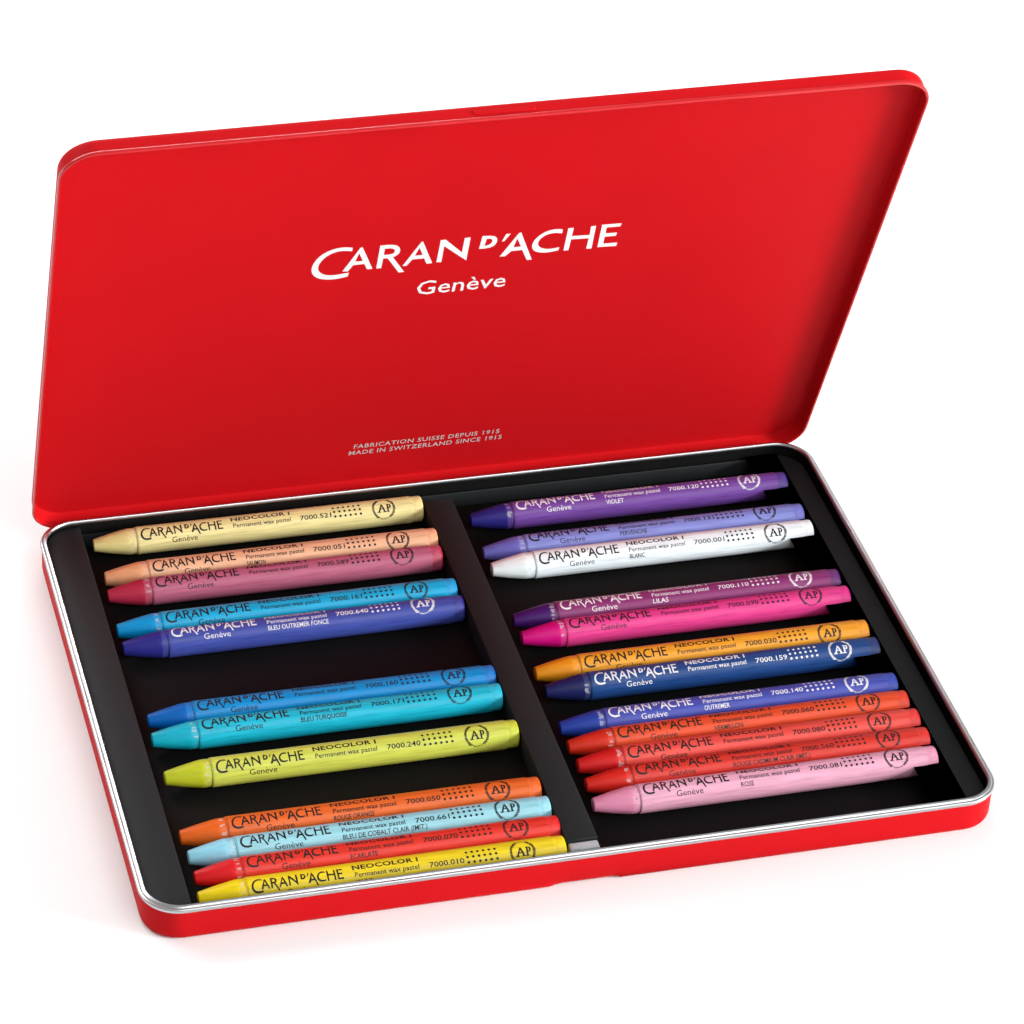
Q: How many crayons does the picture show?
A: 24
